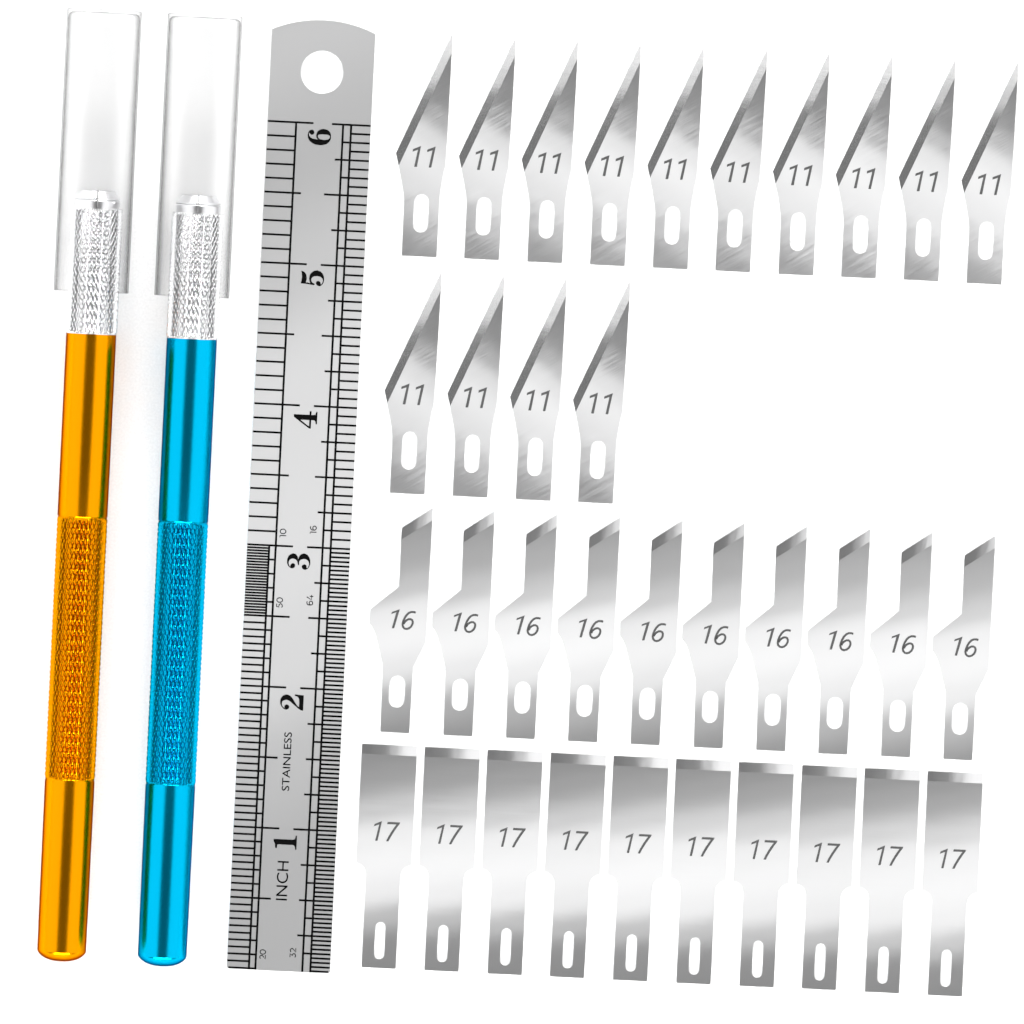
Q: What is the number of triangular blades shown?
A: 14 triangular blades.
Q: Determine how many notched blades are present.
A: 10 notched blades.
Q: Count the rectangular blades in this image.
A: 10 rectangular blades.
